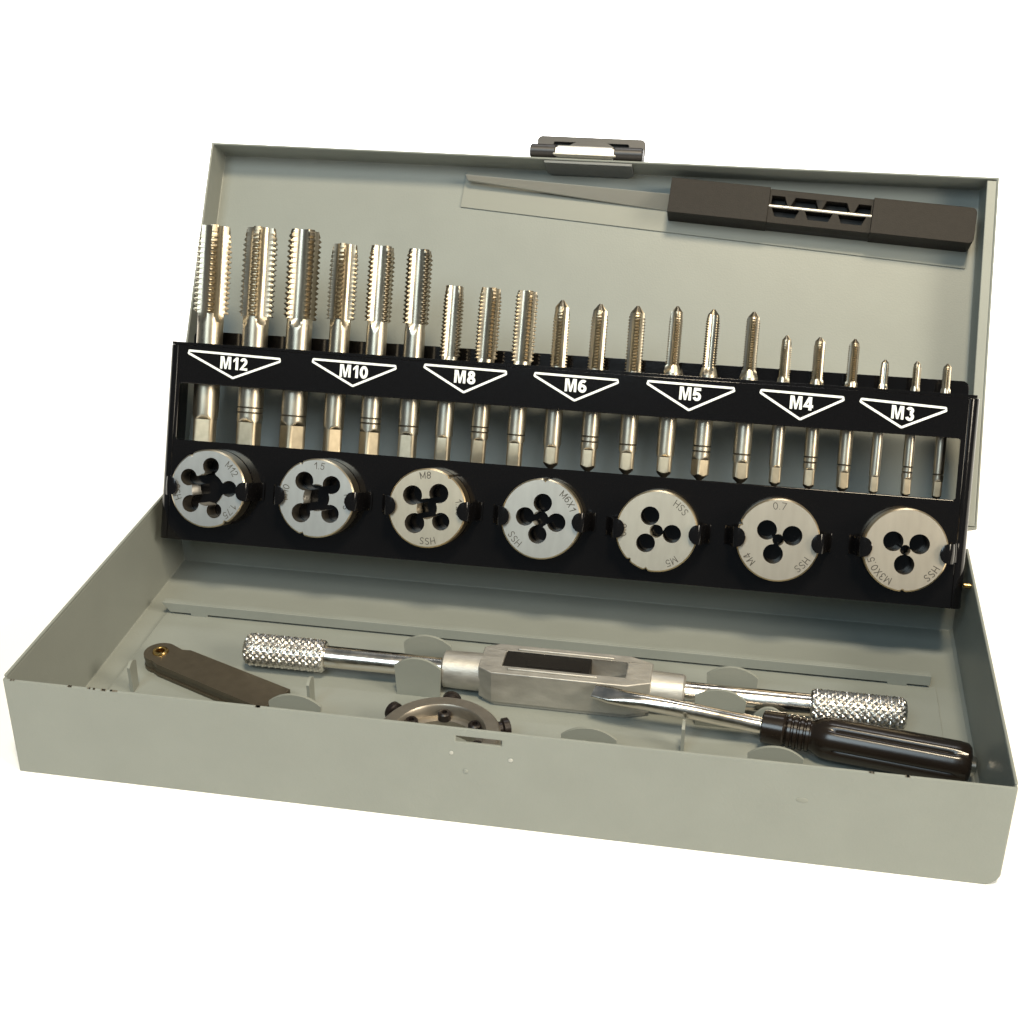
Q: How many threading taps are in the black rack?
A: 21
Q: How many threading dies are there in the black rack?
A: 7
